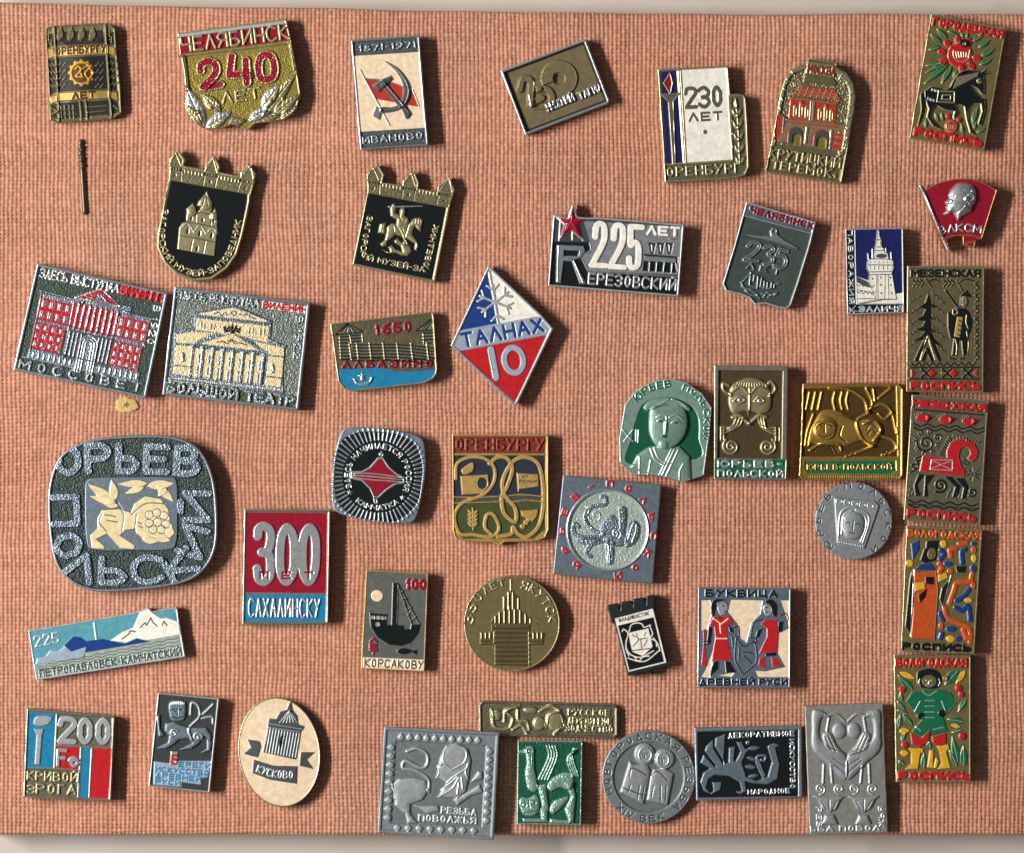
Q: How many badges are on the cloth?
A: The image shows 44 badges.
